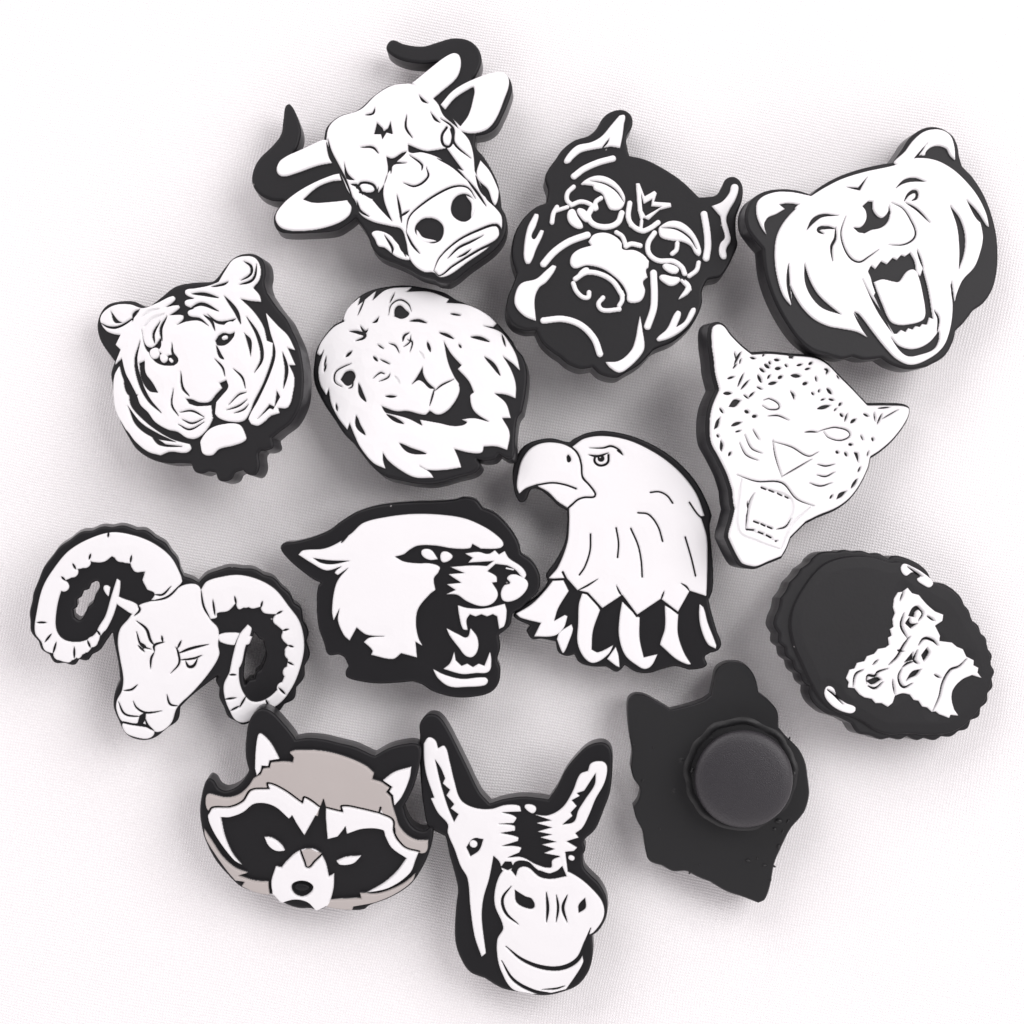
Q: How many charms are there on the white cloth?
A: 13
